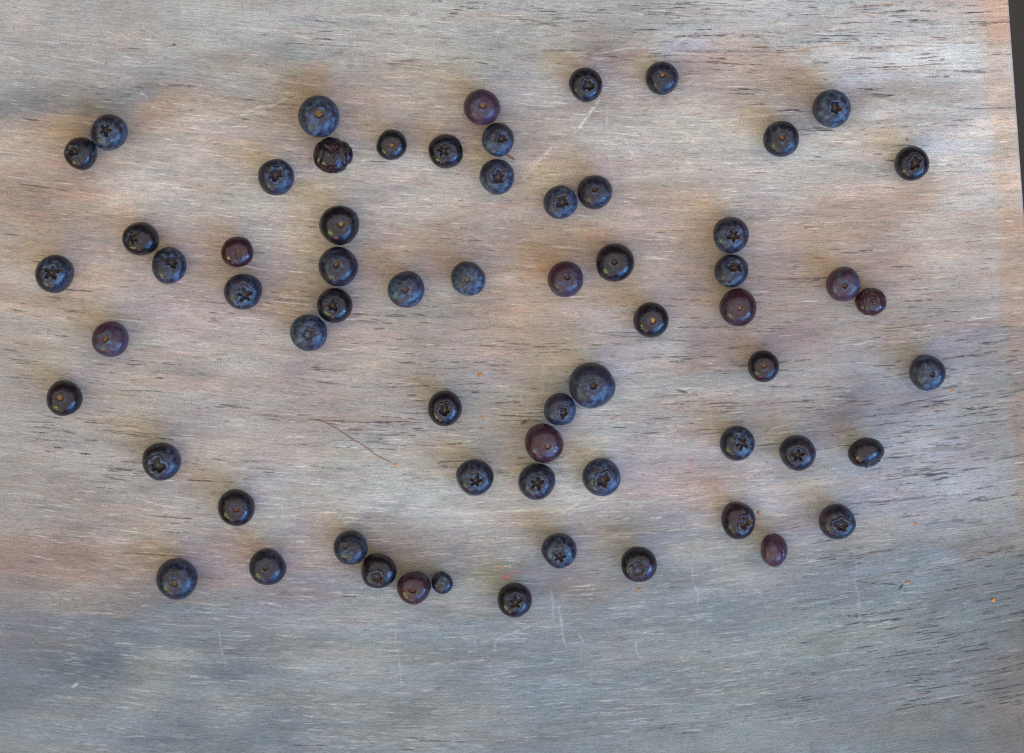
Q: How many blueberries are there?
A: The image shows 64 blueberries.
